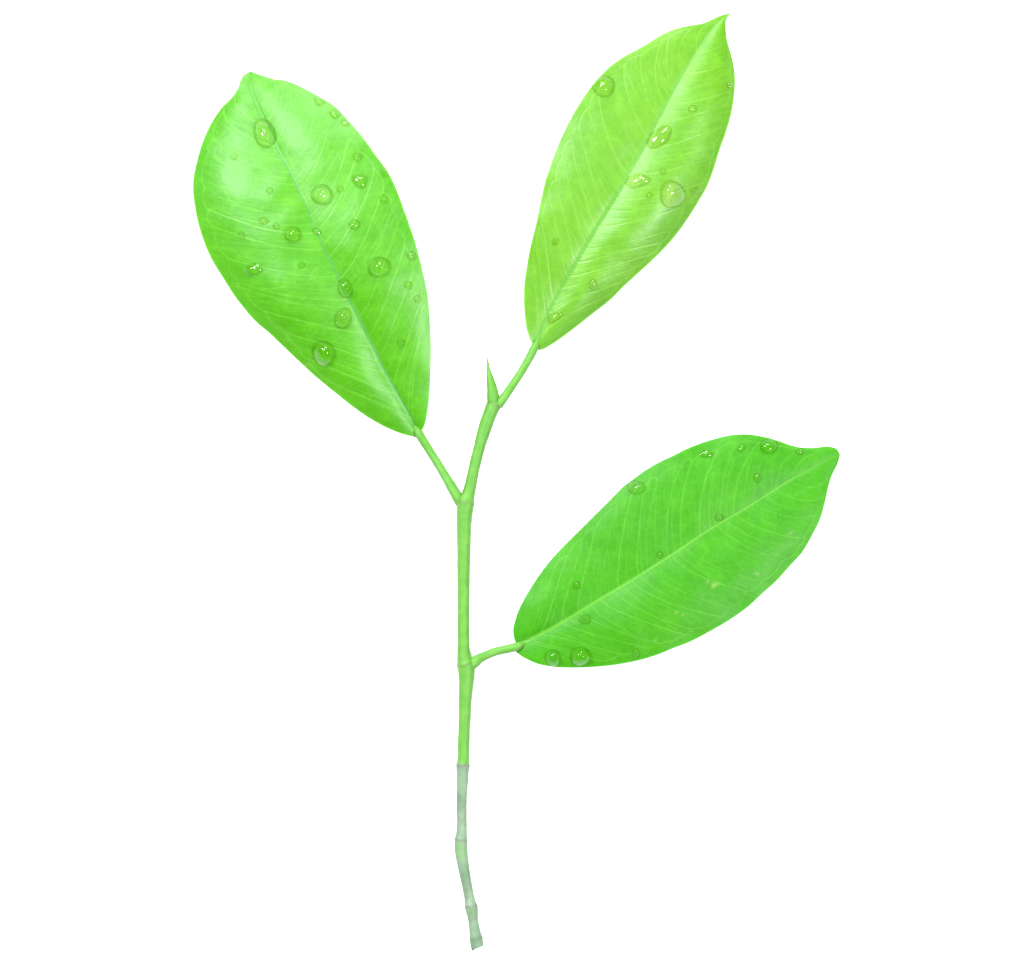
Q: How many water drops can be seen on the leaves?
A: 53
